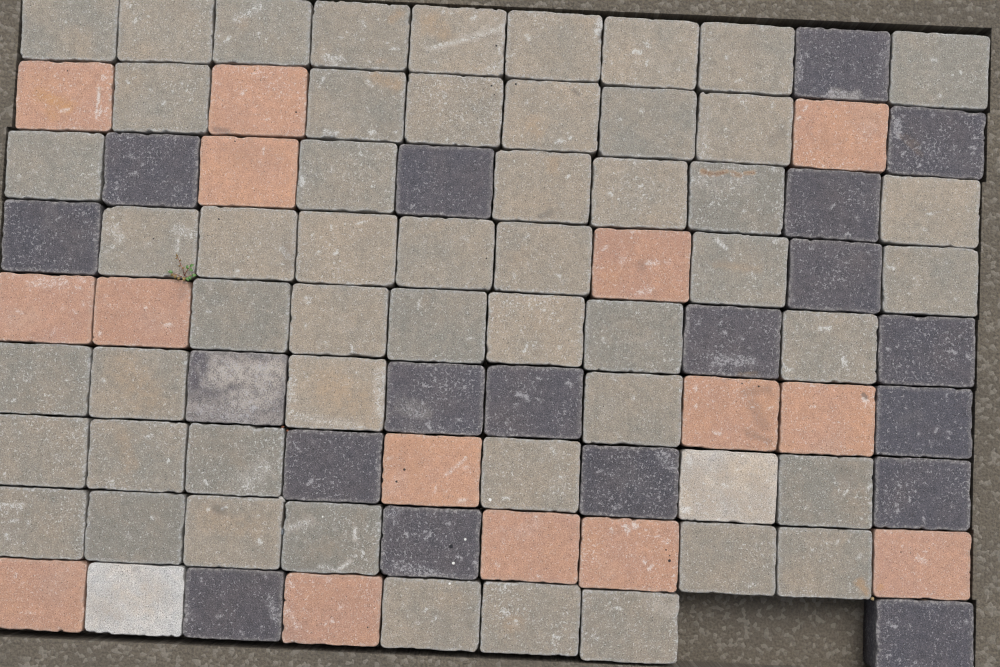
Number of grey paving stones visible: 52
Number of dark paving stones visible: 19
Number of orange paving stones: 15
